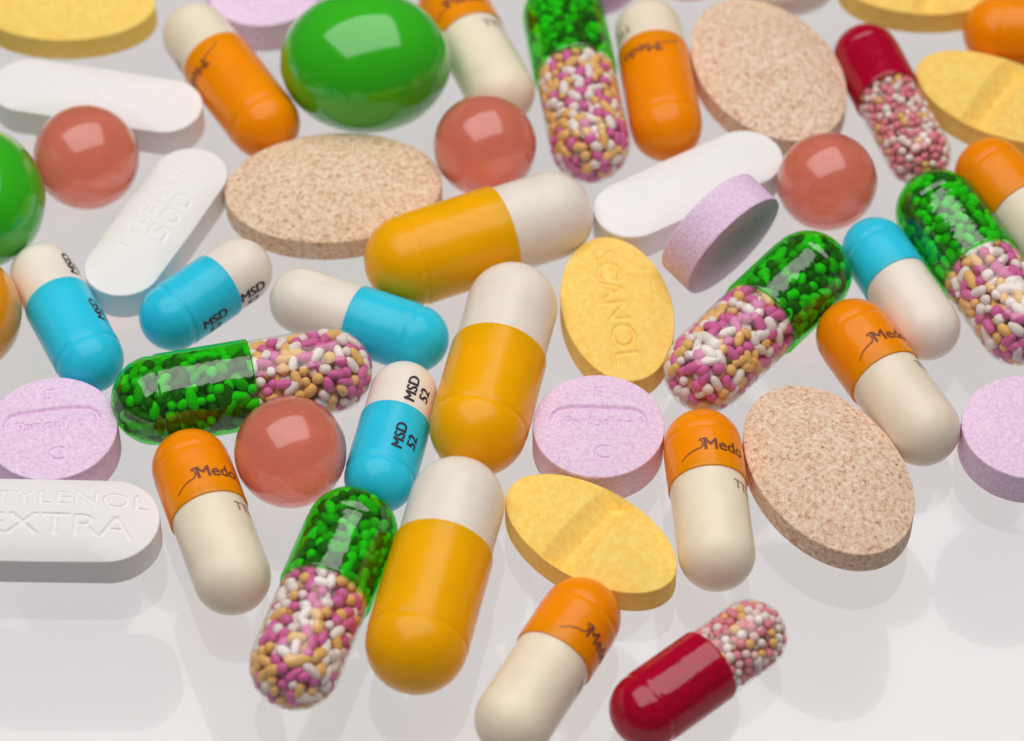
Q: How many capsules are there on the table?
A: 24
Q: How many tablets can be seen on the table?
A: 17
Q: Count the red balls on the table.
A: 4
